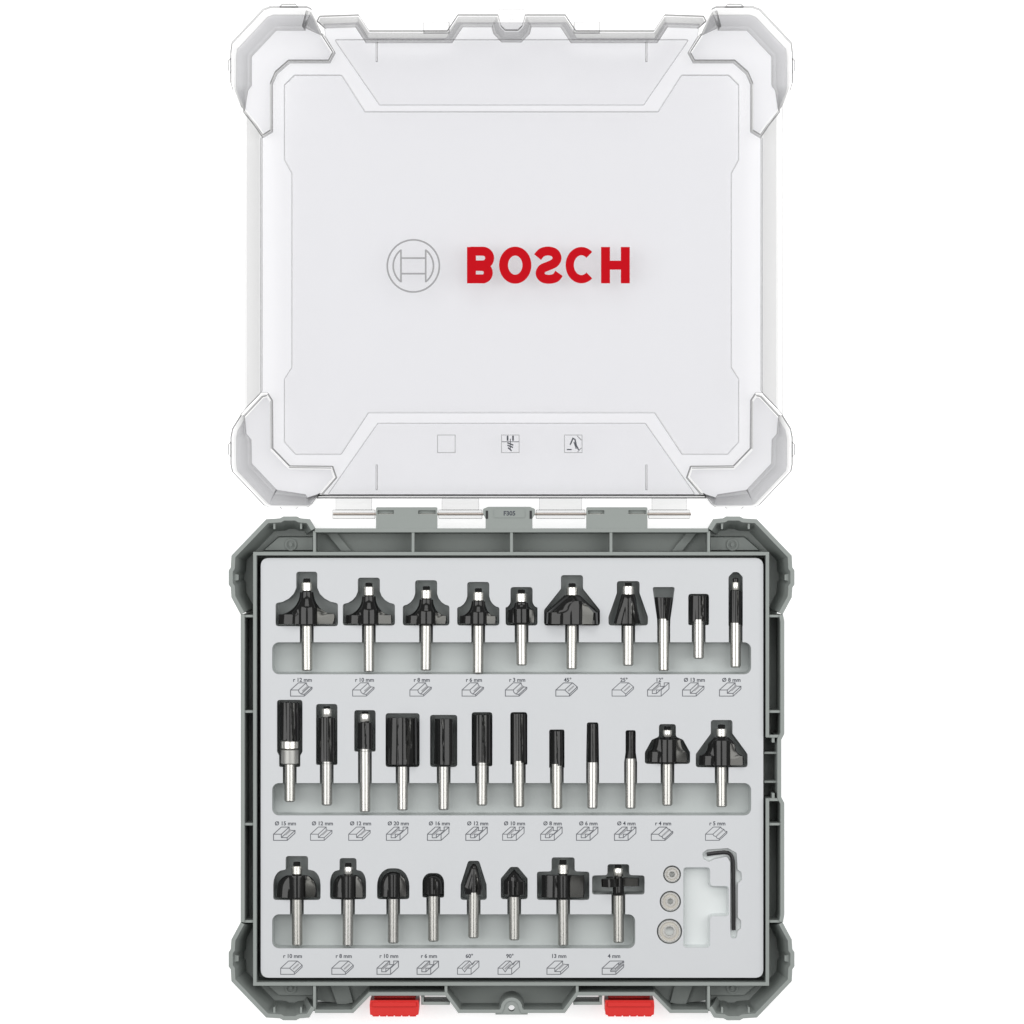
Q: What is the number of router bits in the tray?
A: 30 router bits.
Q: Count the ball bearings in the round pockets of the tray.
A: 3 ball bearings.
